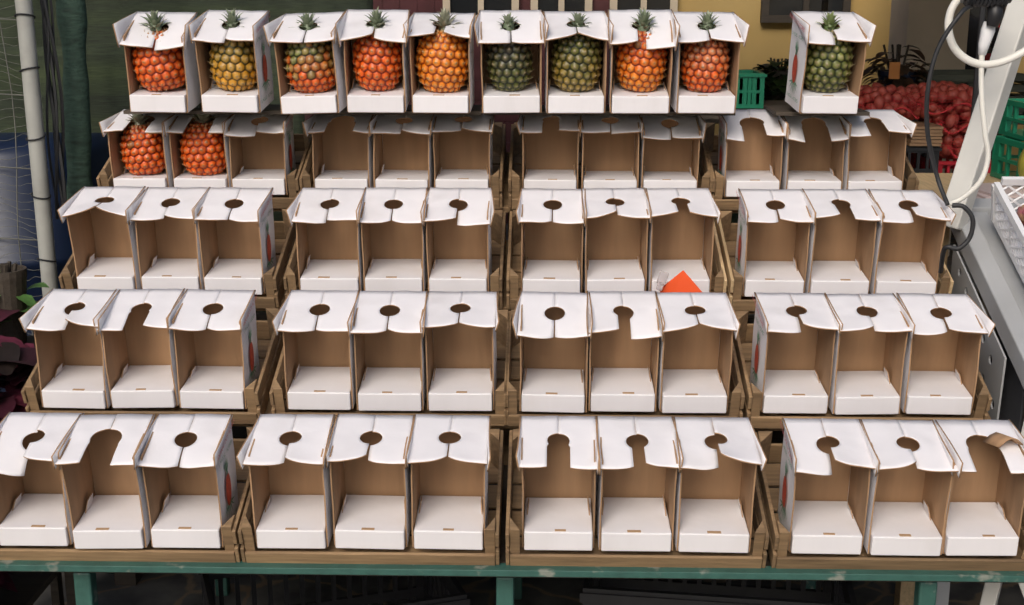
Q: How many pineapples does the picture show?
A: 12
